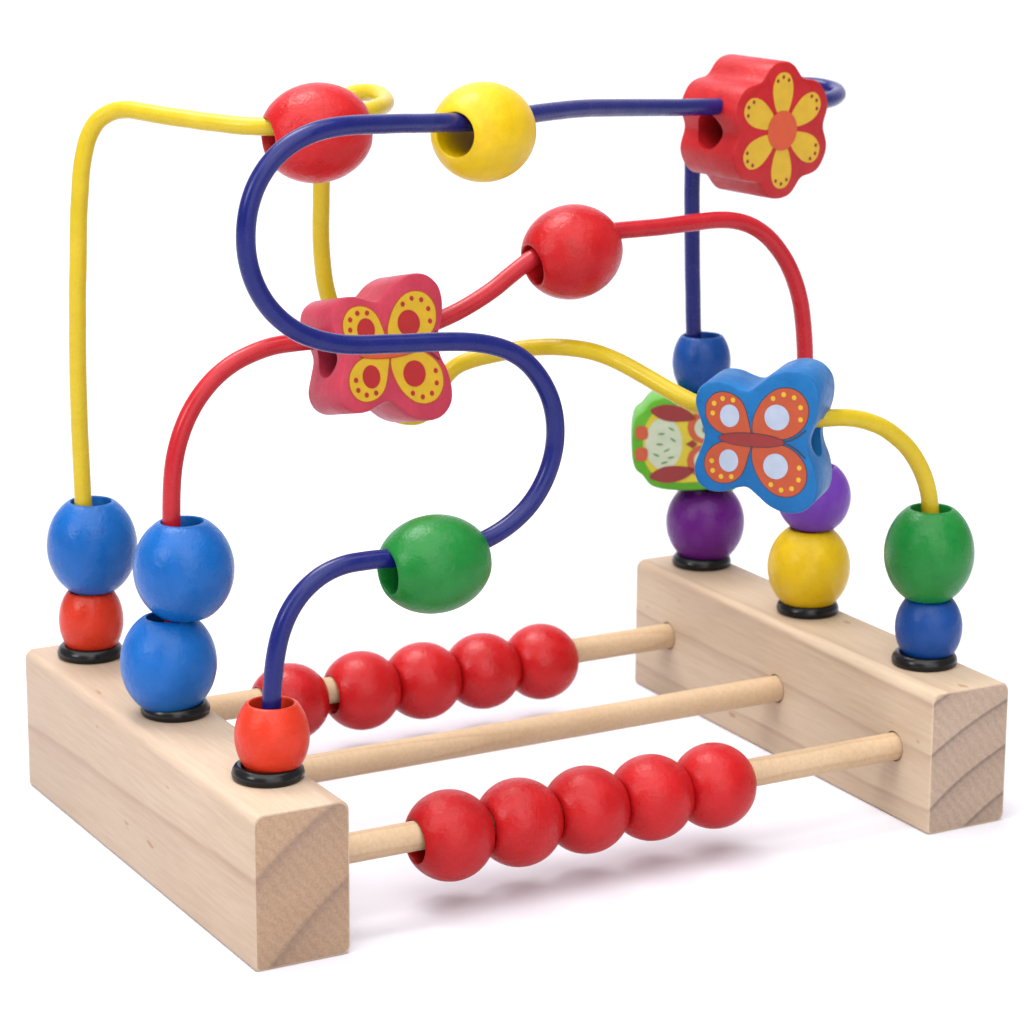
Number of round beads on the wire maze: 25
